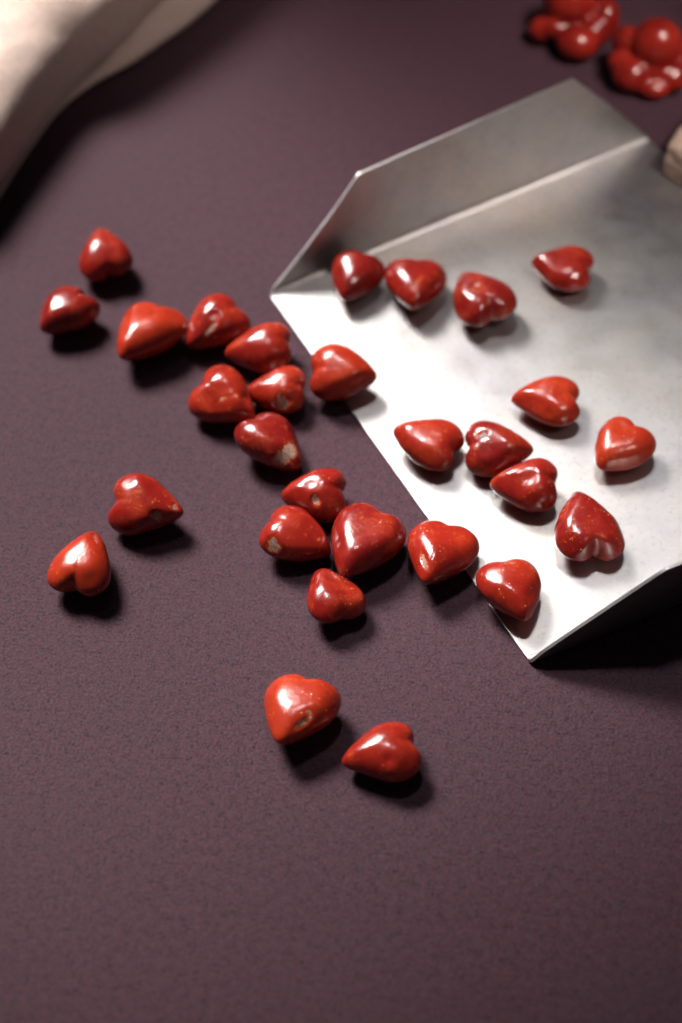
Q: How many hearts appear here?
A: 29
